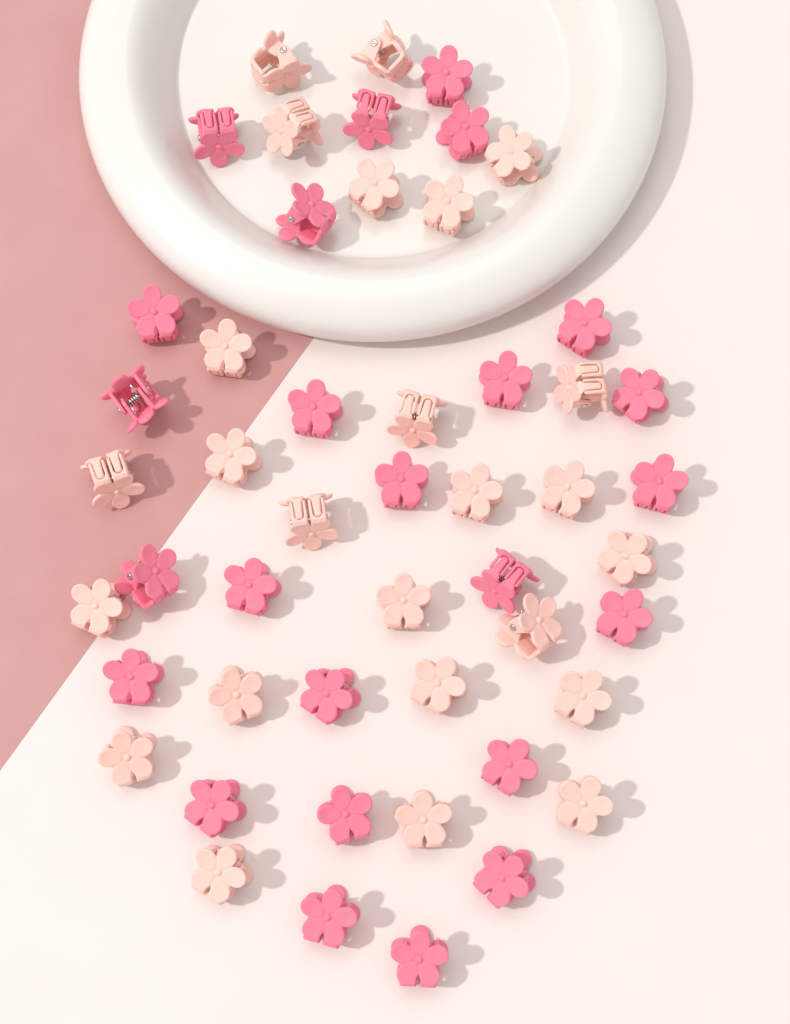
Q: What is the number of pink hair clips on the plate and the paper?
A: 25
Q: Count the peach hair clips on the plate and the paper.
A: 25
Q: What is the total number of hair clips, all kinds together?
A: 50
